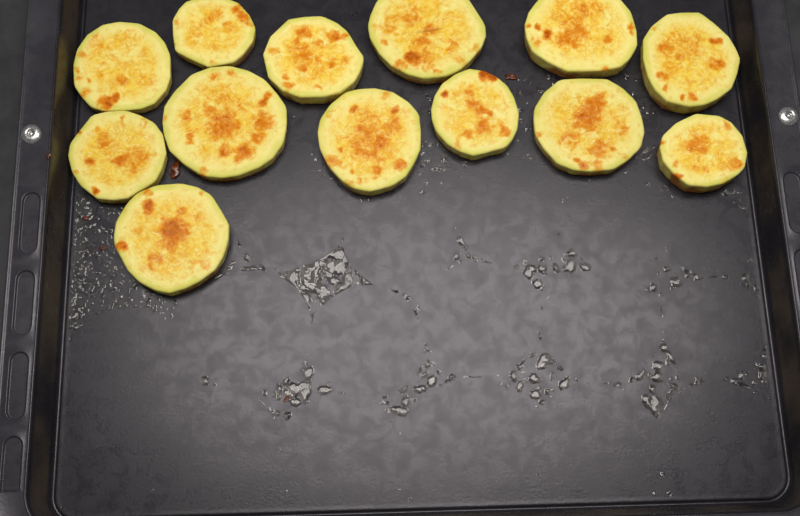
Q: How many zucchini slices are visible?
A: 13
